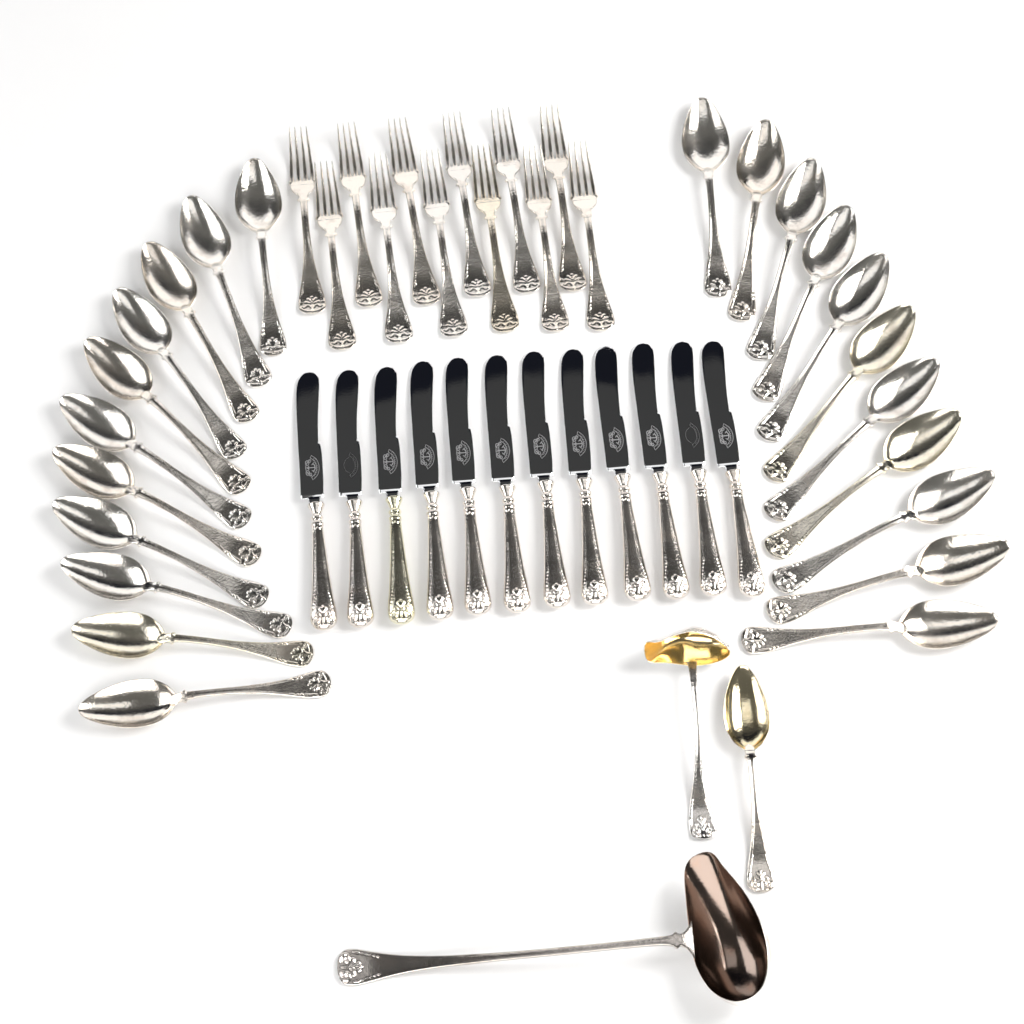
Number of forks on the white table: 12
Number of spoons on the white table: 23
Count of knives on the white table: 12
